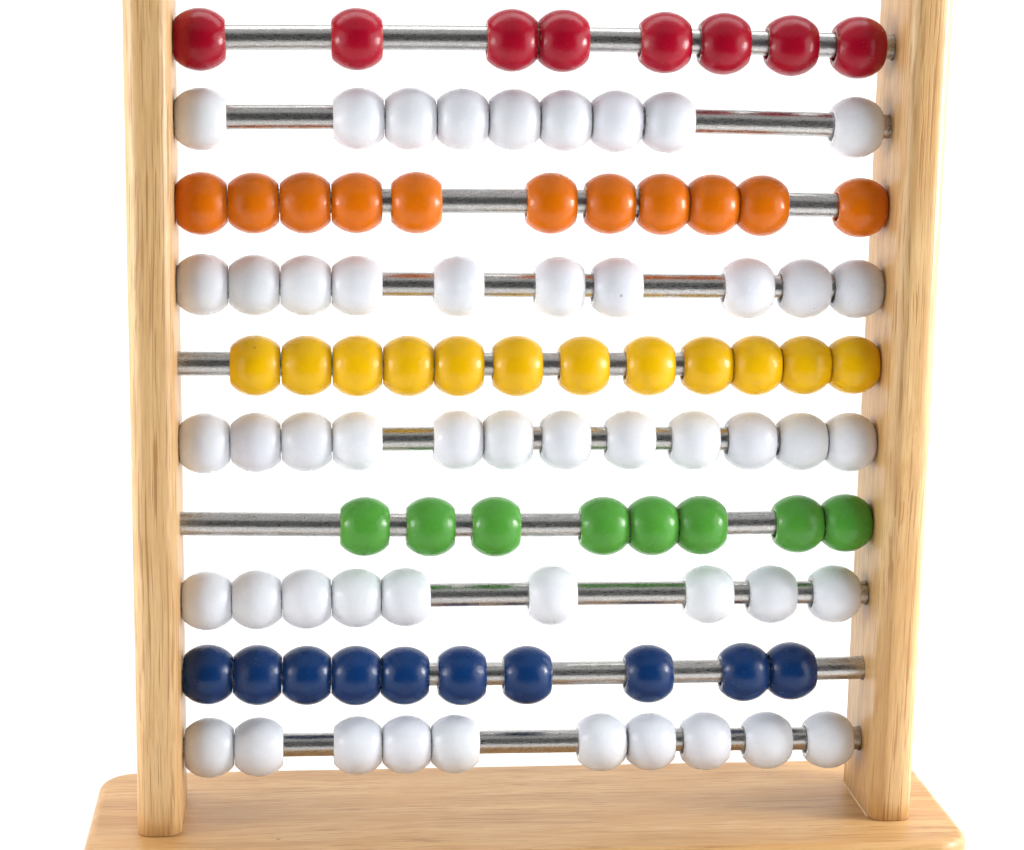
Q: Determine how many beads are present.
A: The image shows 99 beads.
